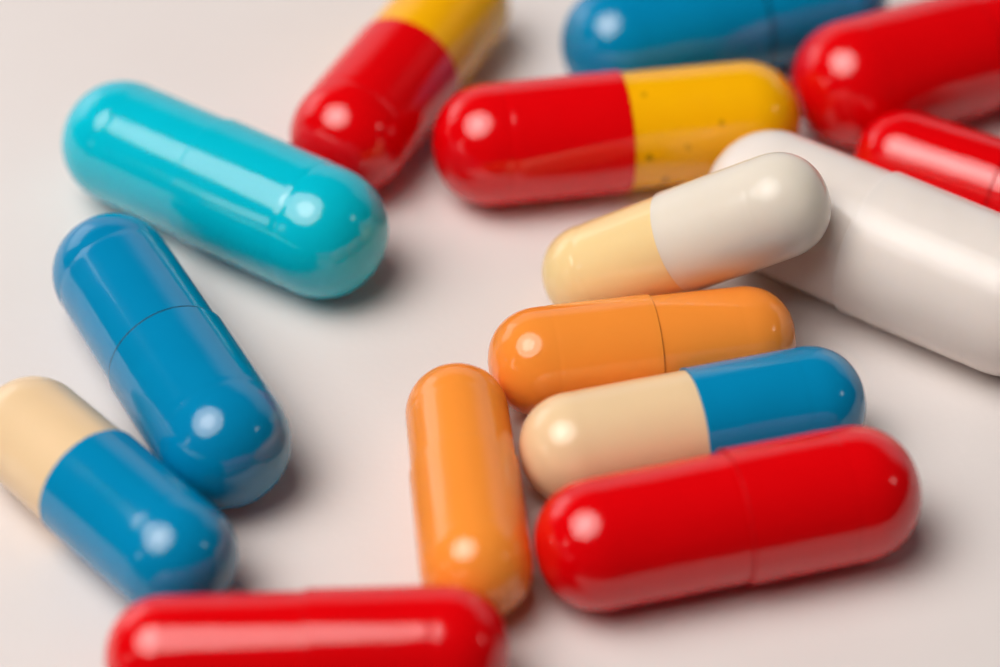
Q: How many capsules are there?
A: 15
